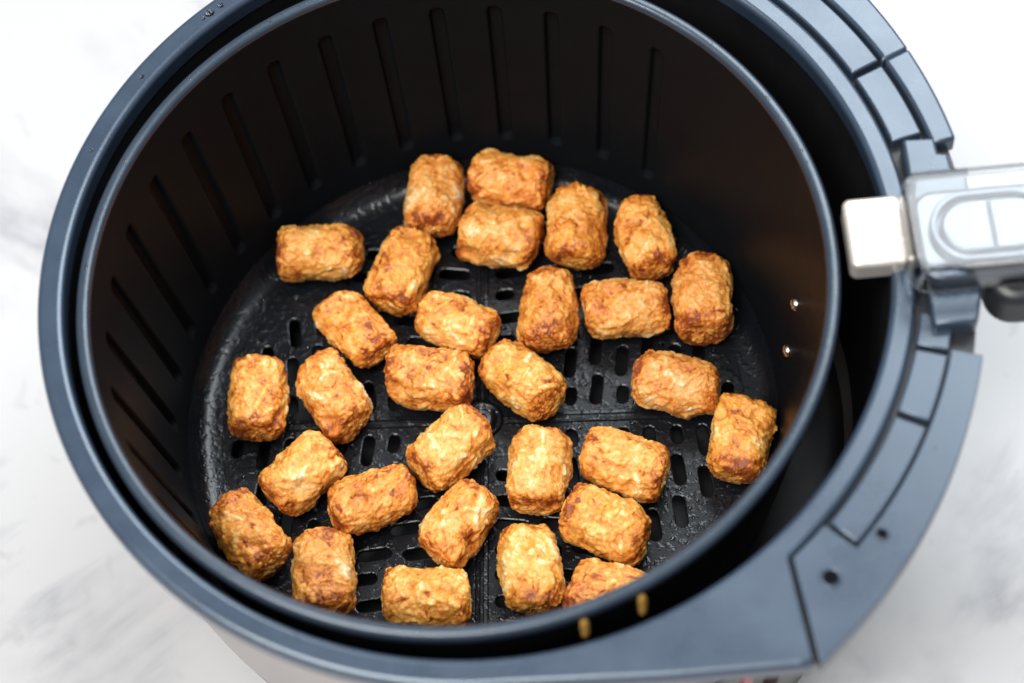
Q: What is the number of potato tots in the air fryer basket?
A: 30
